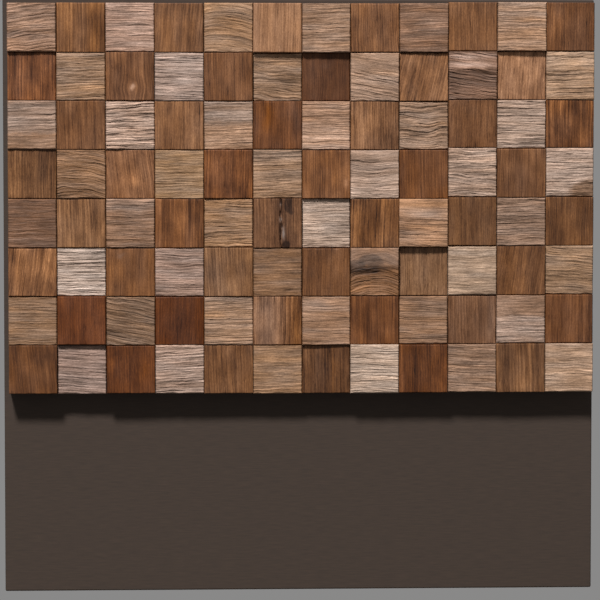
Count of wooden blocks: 96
